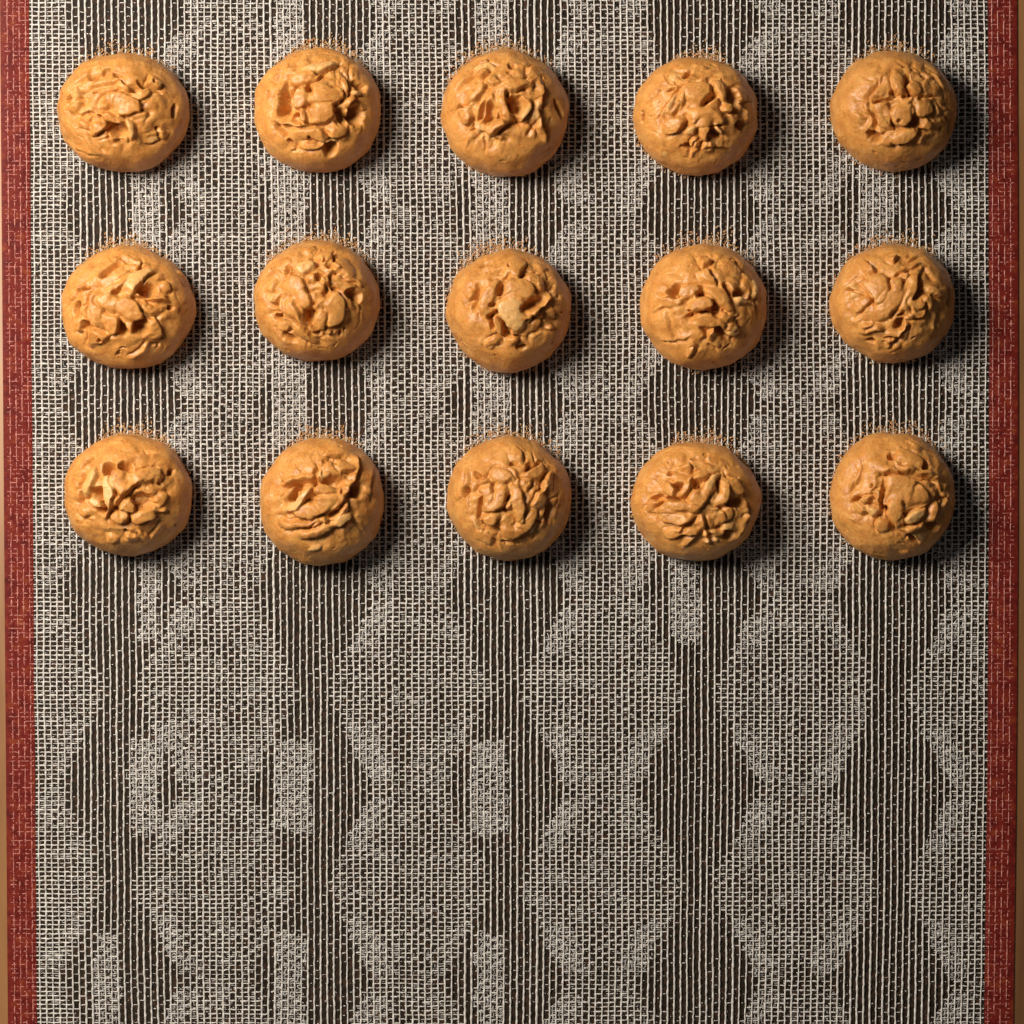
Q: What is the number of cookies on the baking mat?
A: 15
